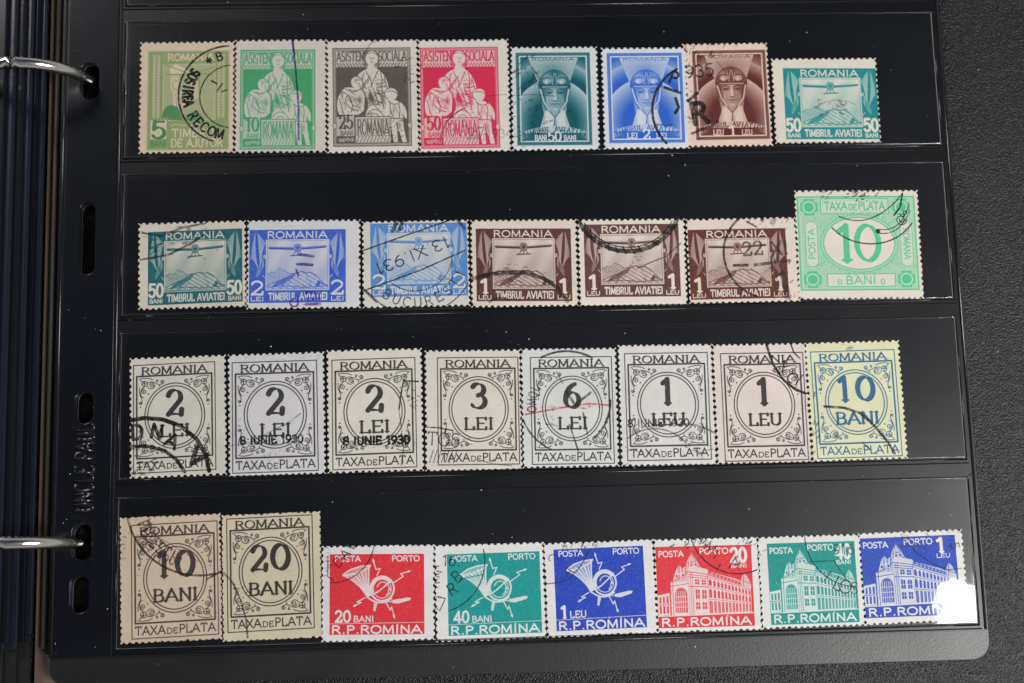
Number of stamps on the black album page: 31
